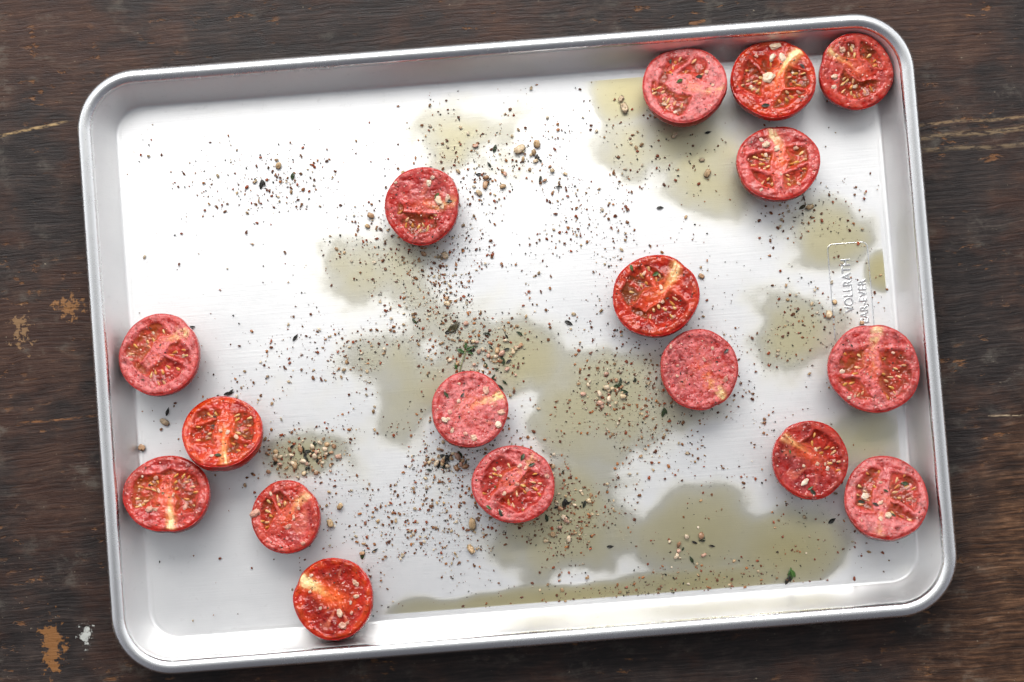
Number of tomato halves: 17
